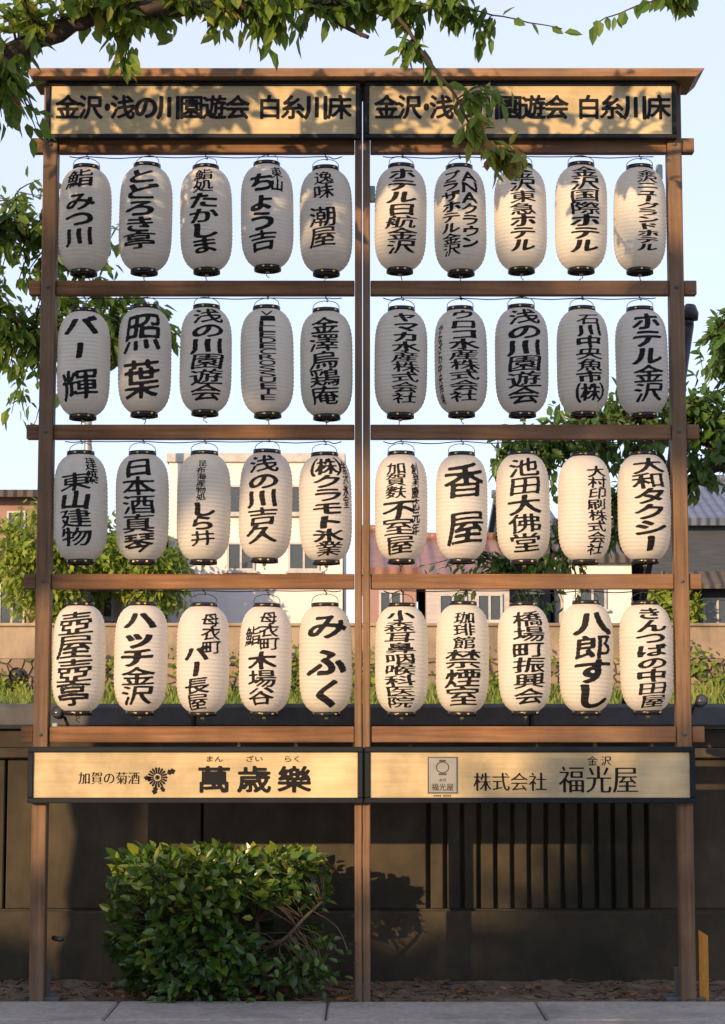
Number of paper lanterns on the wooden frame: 40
